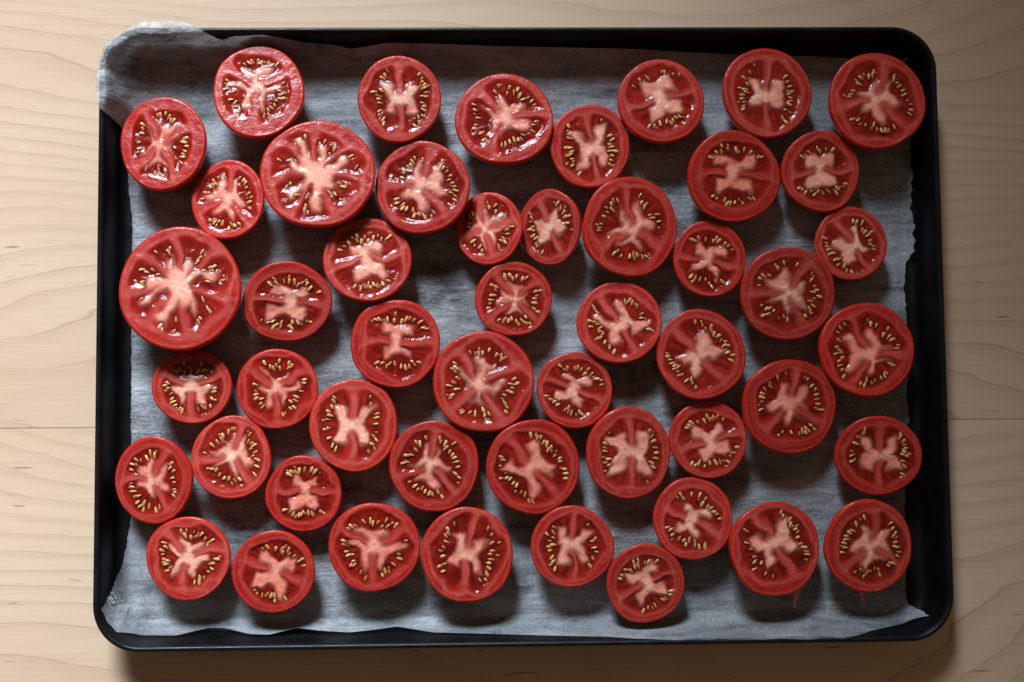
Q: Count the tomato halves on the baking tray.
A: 50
